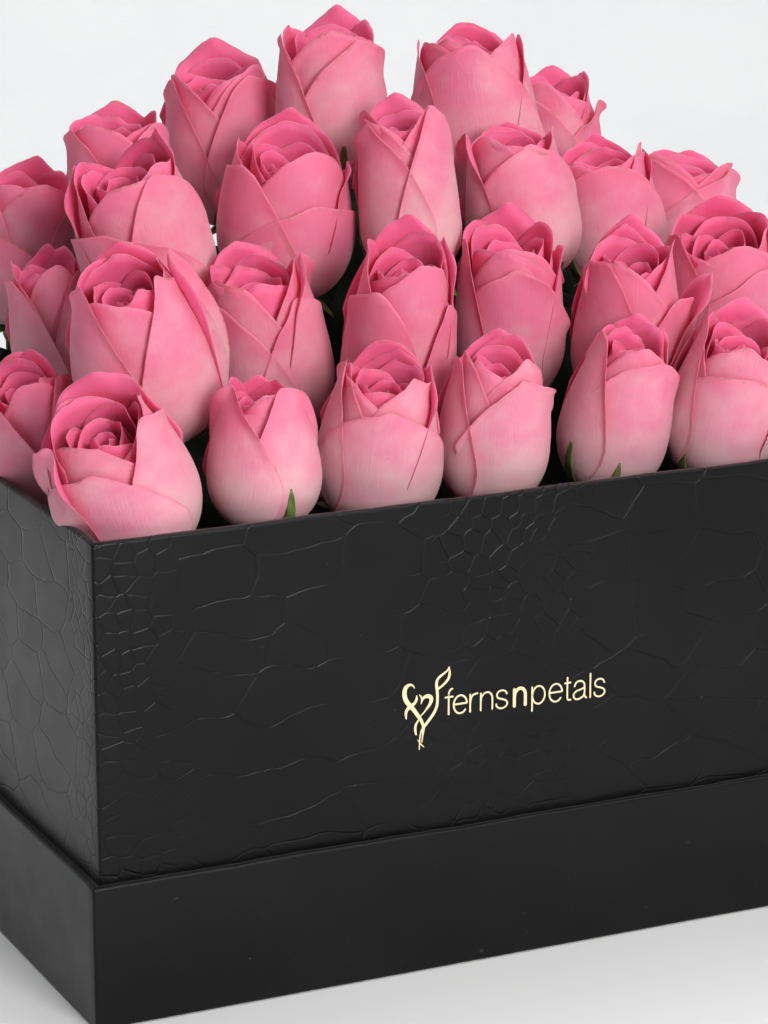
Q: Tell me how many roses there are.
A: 26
